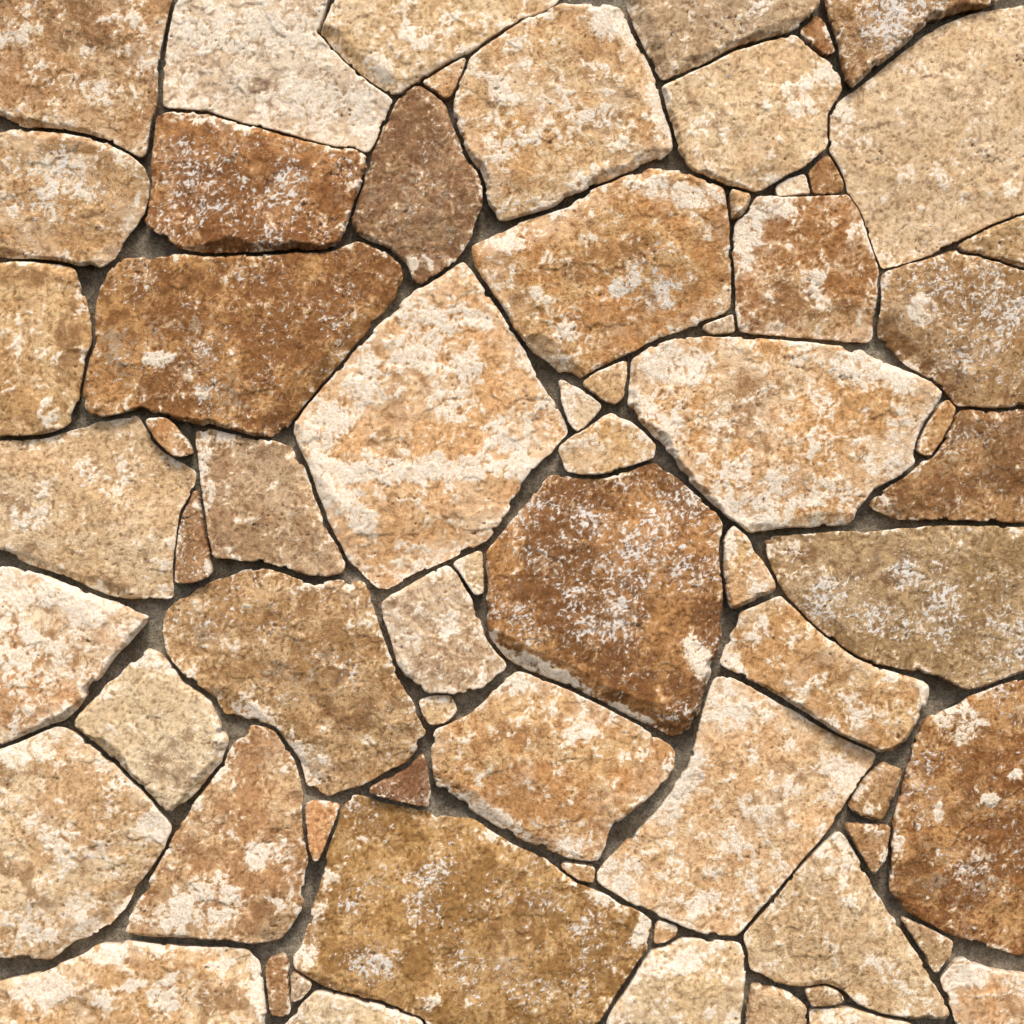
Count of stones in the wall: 67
